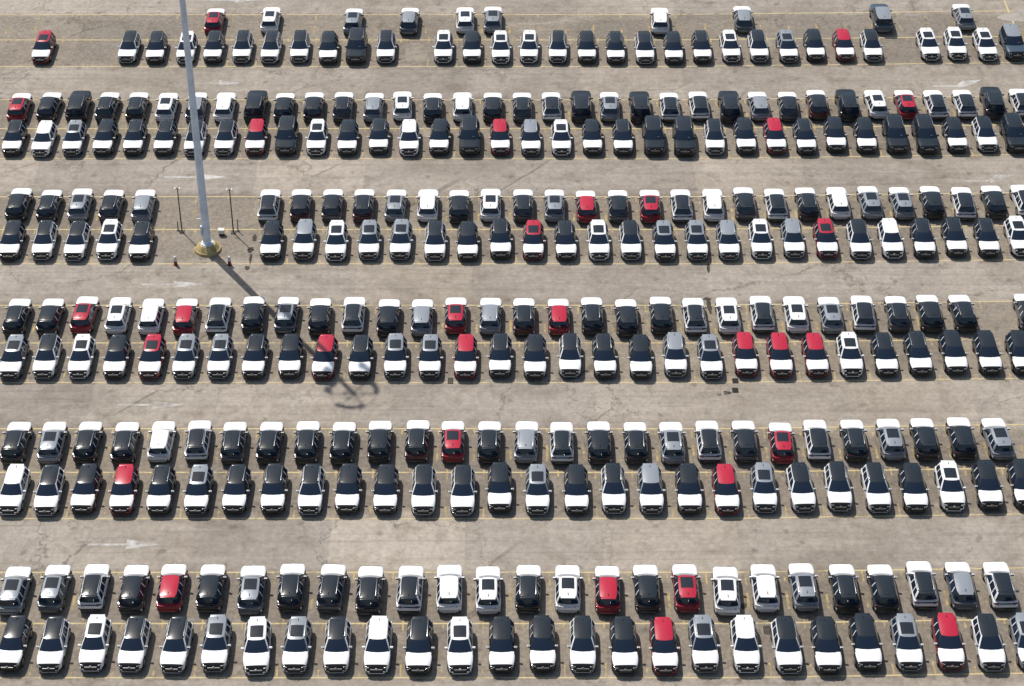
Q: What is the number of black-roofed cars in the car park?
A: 200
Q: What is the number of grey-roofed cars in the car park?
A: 57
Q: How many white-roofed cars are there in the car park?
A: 49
